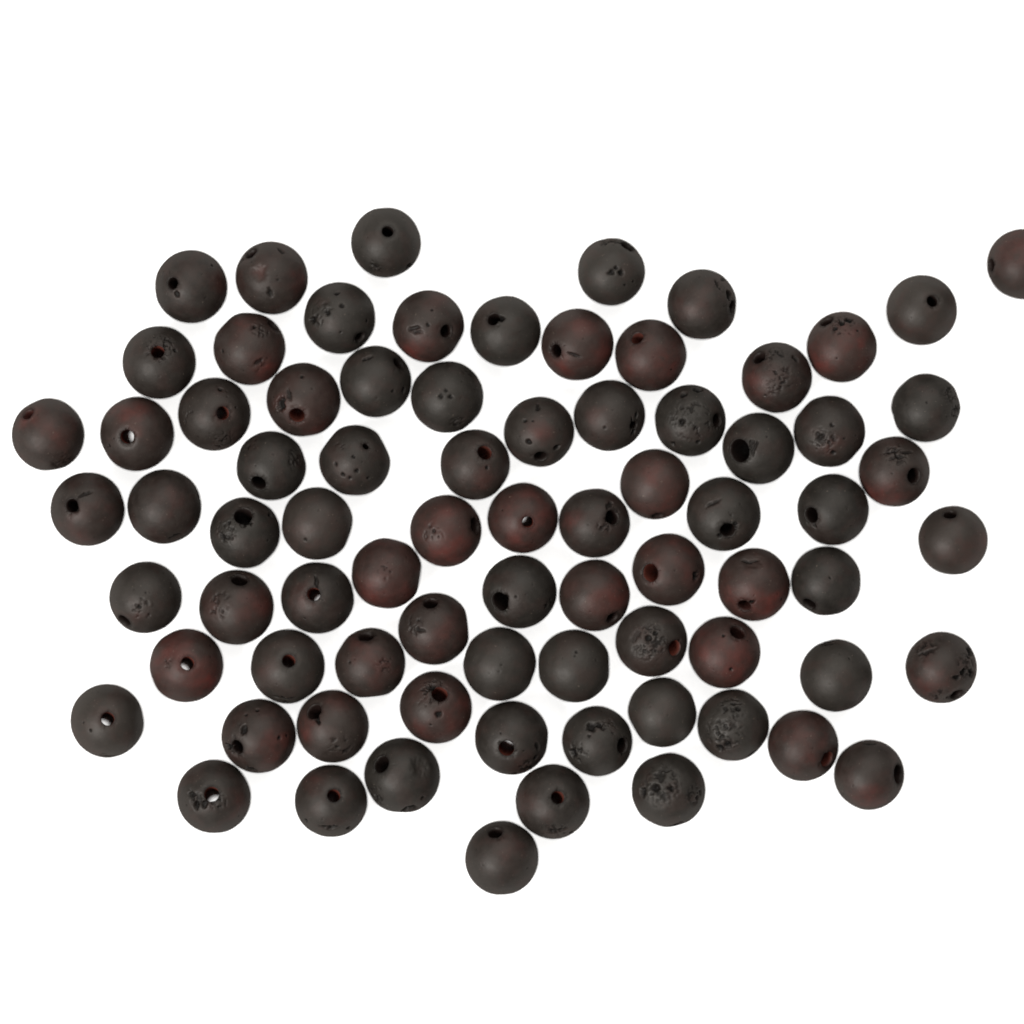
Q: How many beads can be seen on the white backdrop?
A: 78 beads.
